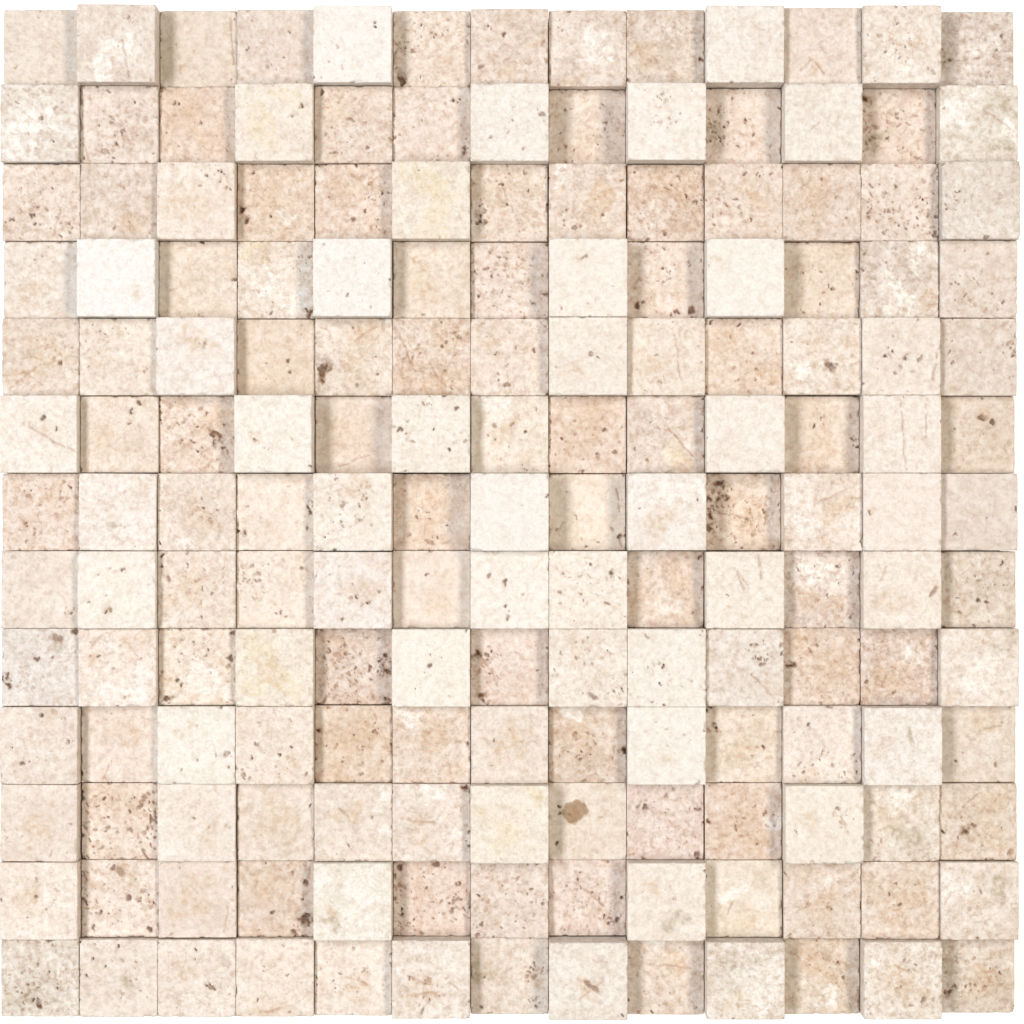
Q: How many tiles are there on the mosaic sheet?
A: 169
